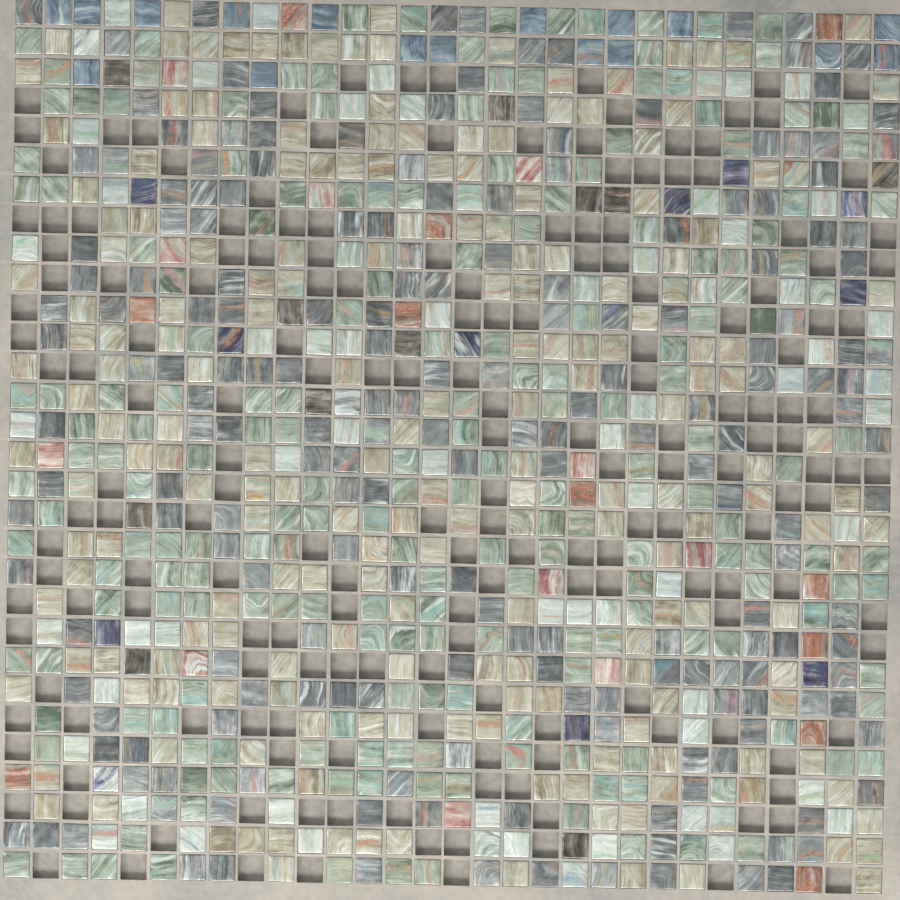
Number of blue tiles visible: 17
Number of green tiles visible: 200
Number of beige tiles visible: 200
